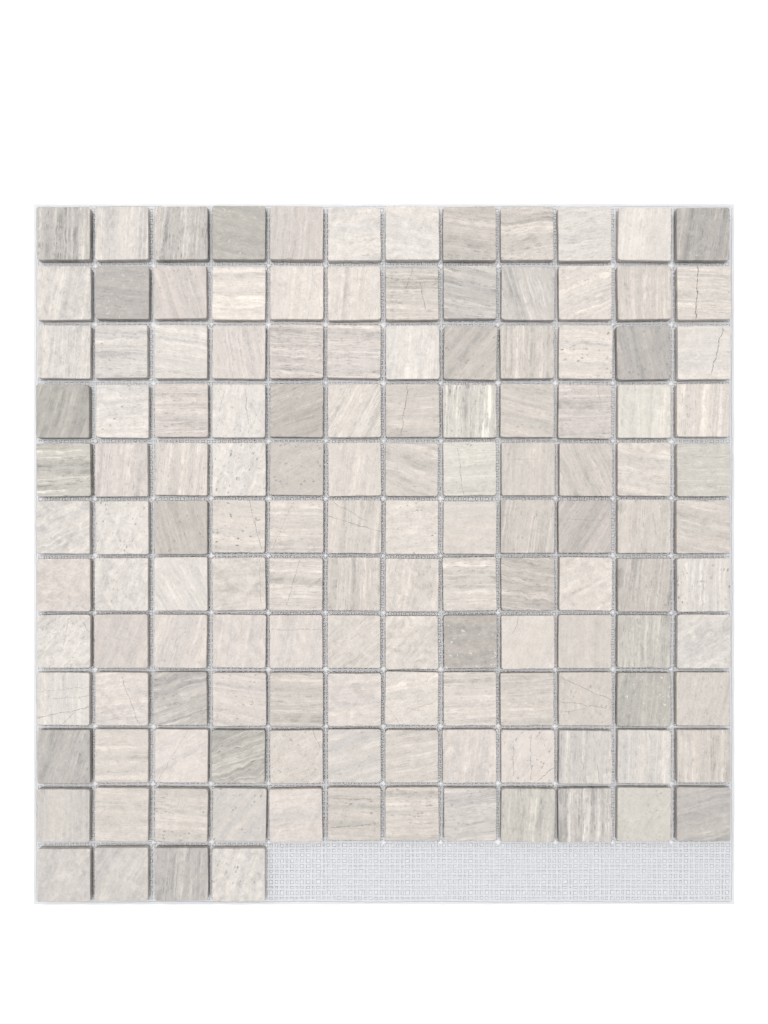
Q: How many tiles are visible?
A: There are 136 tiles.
